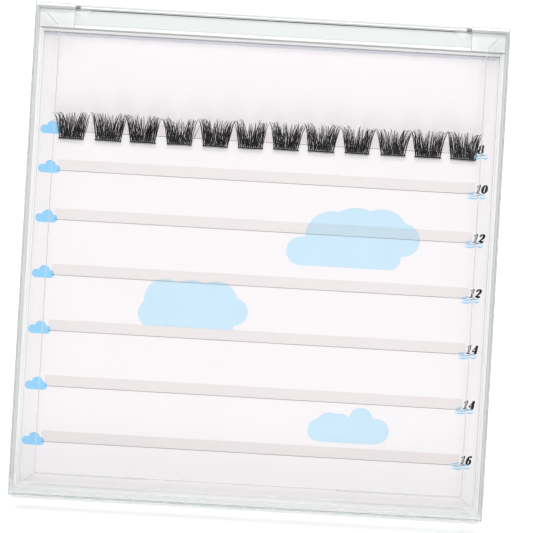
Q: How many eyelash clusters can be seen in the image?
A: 12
